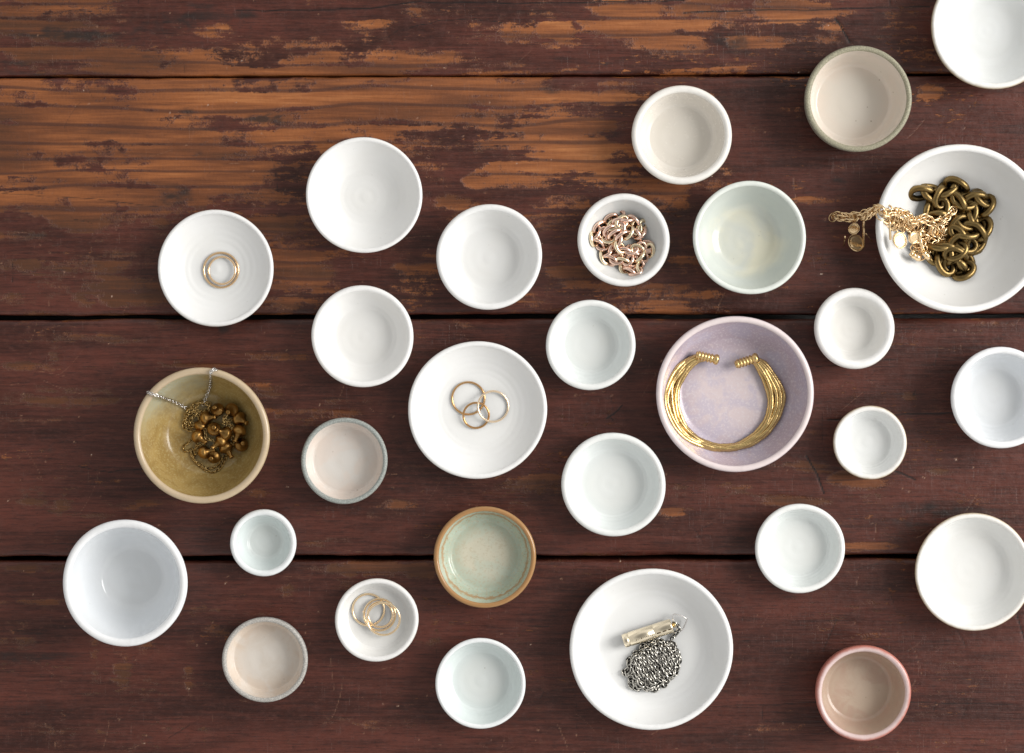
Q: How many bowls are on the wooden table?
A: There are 29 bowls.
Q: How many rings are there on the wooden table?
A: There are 9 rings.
